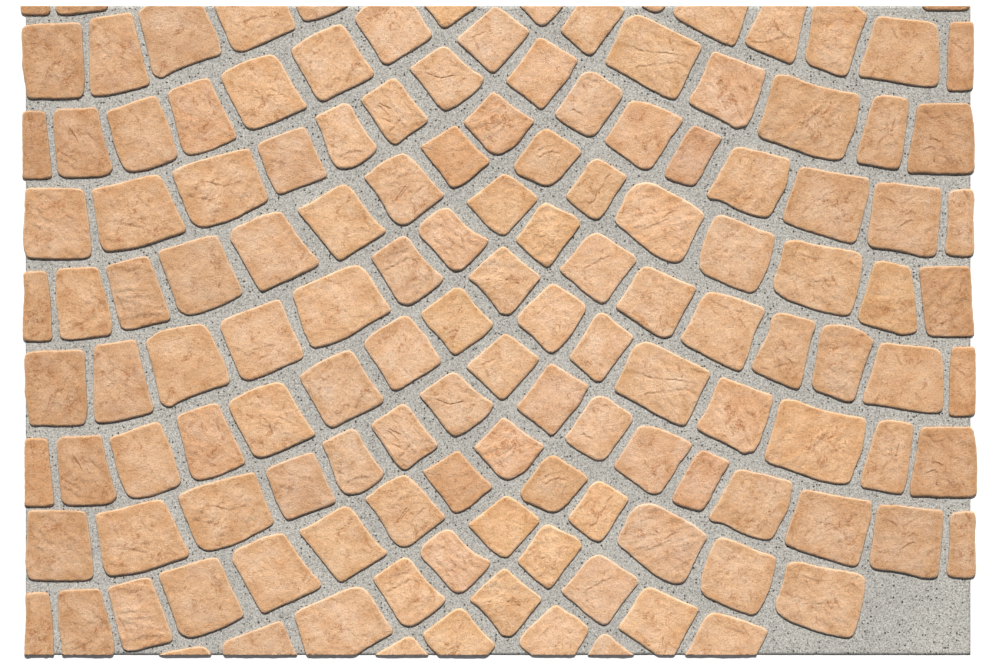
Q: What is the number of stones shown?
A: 138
